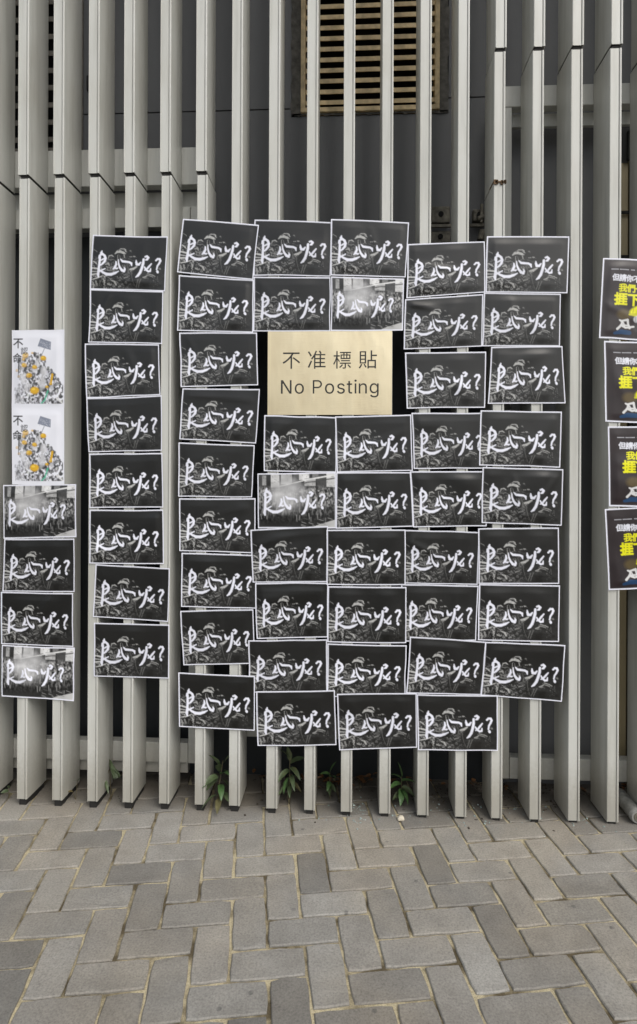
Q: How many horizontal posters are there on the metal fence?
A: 54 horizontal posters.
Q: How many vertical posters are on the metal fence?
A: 6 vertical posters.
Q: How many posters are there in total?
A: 60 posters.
